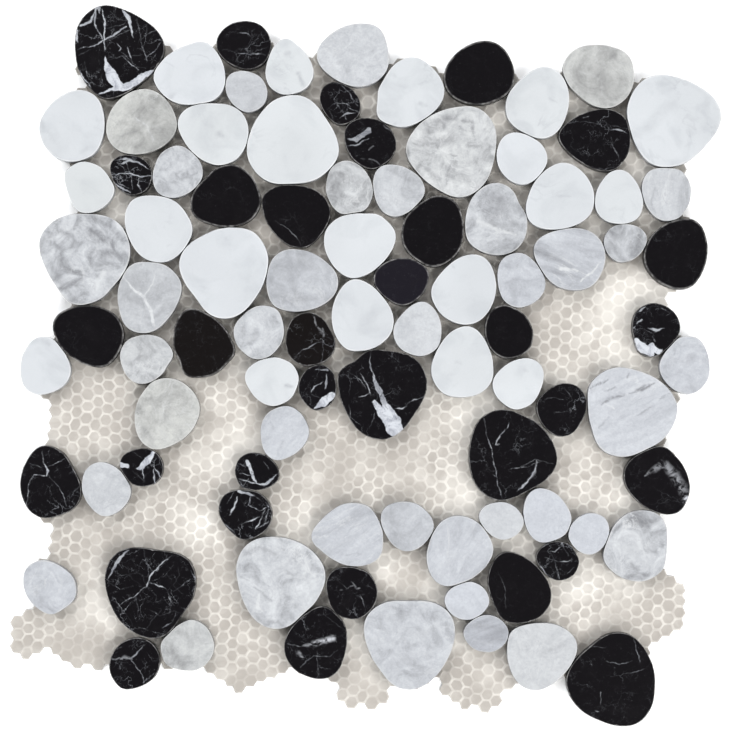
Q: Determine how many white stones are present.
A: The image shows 21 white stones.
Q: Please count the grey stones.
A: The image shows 38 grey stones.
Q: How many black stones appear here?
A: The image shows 33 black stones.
